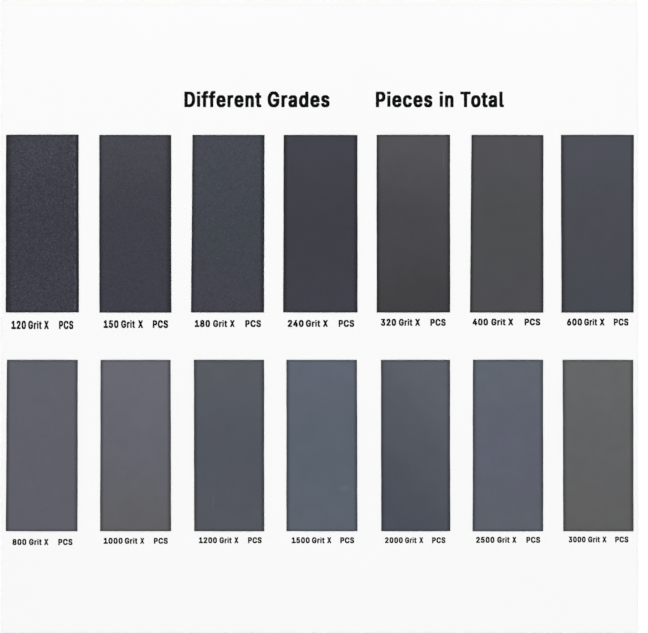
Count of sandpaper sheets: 14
